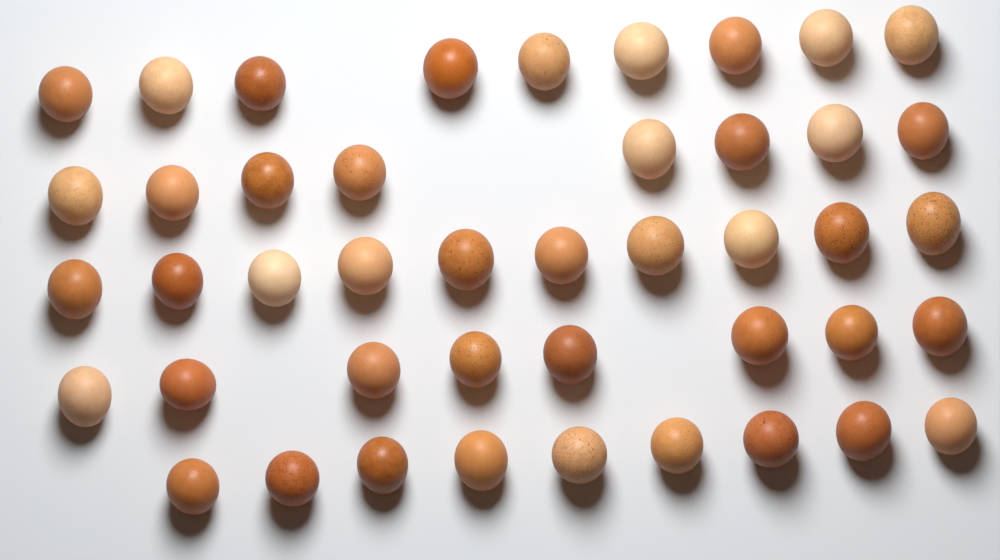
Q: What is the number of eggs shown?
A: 44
